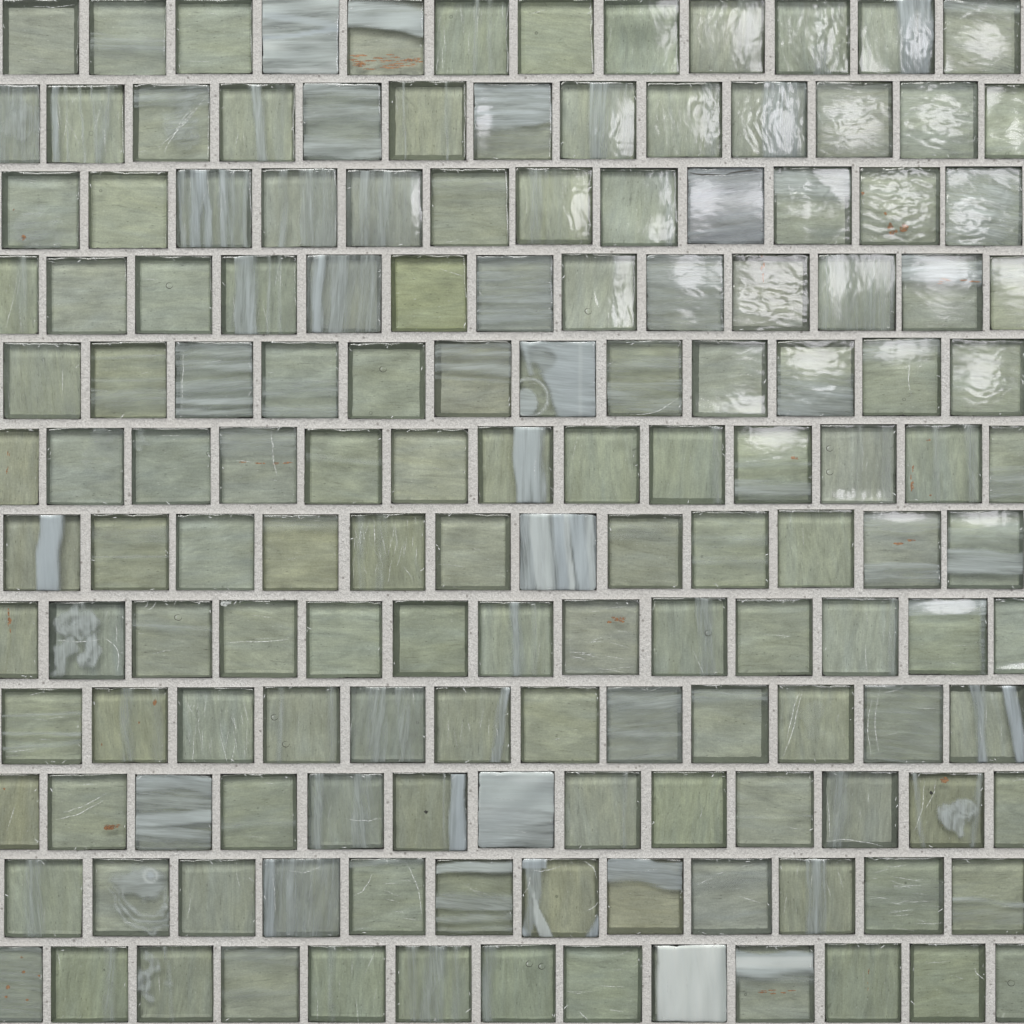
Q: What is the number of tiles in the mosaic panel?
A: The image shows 150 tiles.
